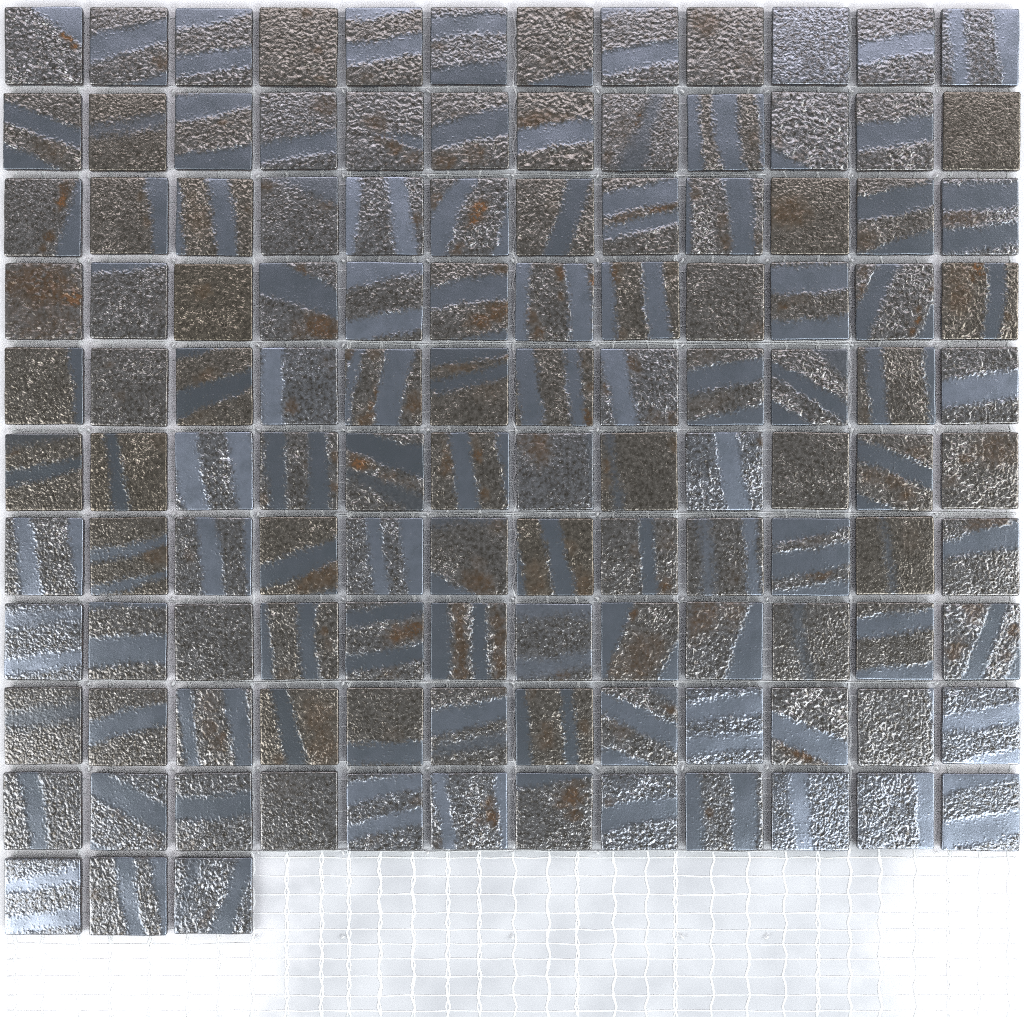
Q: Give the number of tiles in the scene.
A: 123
